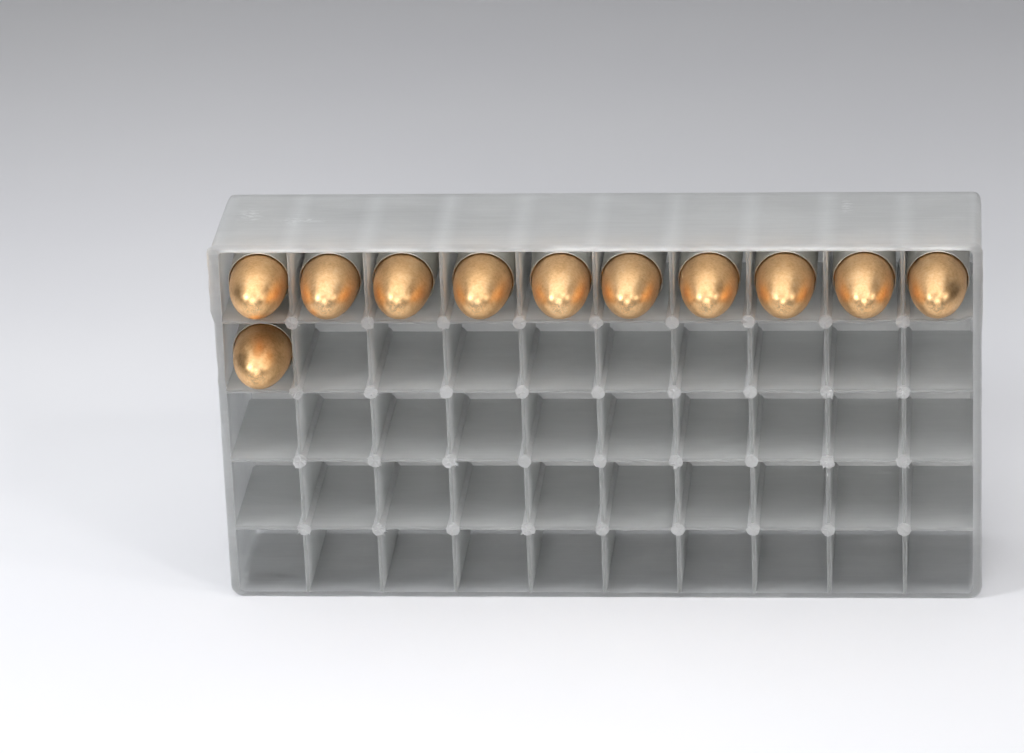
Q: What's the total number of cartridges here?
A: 11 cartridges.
